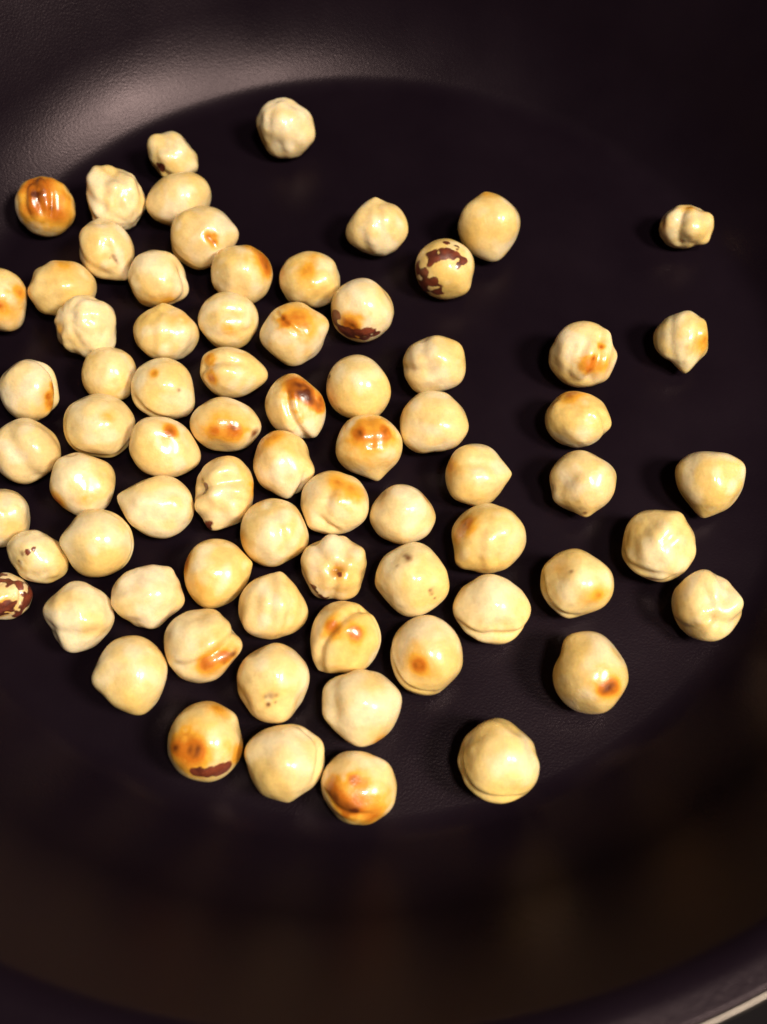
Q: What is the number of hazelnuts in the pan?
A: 73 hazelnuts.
